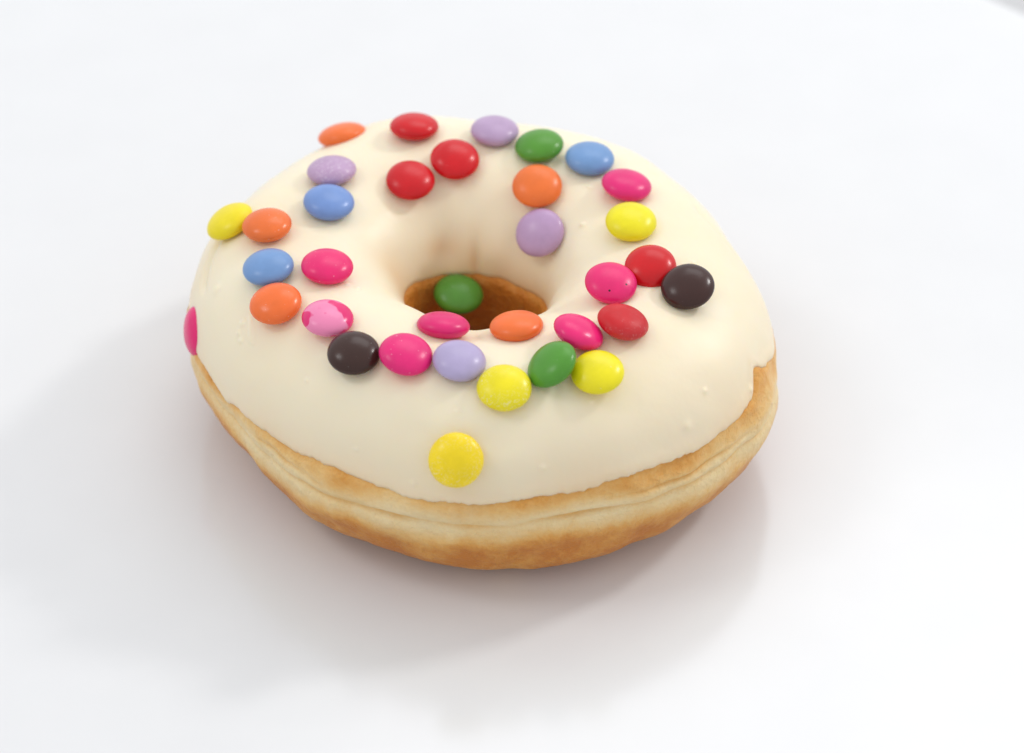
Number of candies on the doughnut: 35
